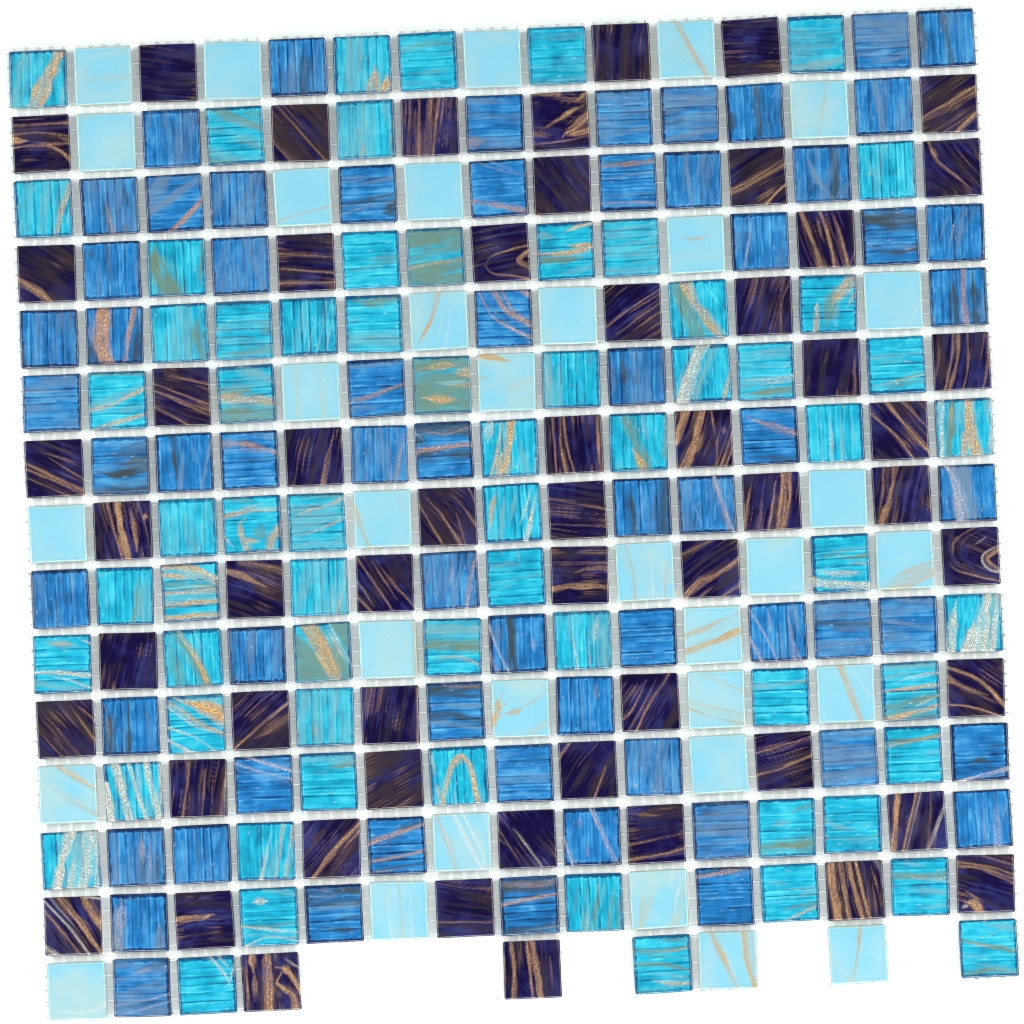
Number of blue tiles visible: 65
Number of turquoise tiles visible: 65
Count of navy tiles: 56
